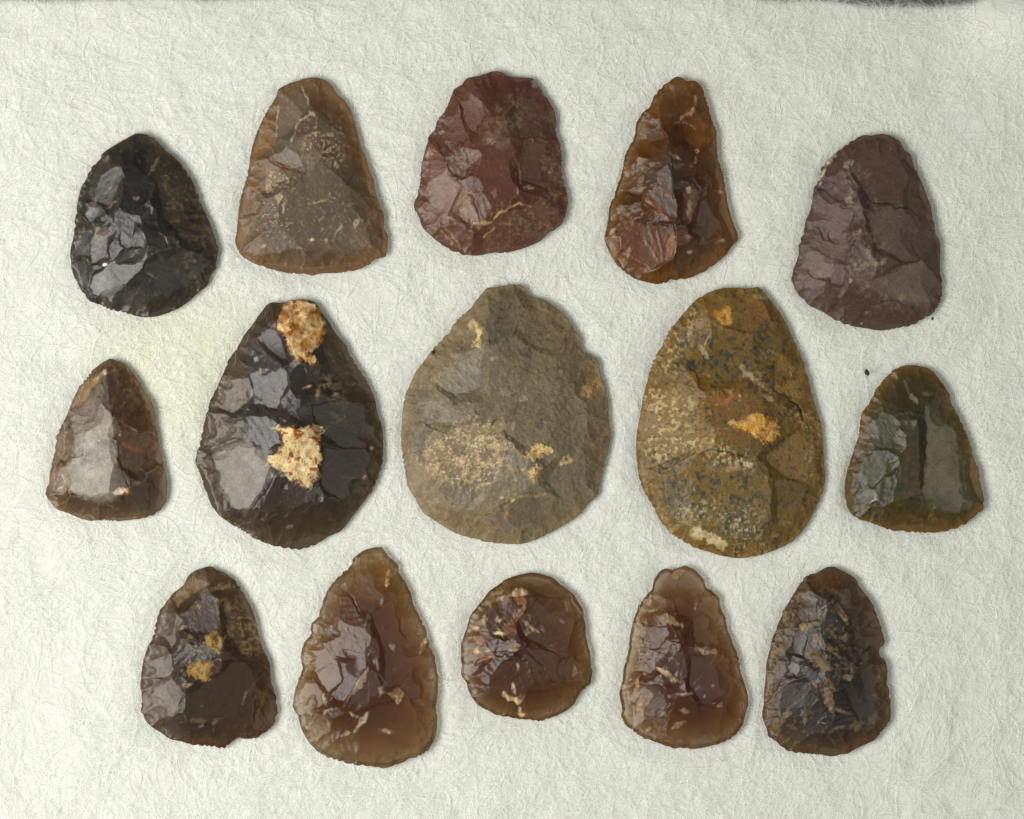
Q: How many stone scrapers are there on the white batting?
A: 15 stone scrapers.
